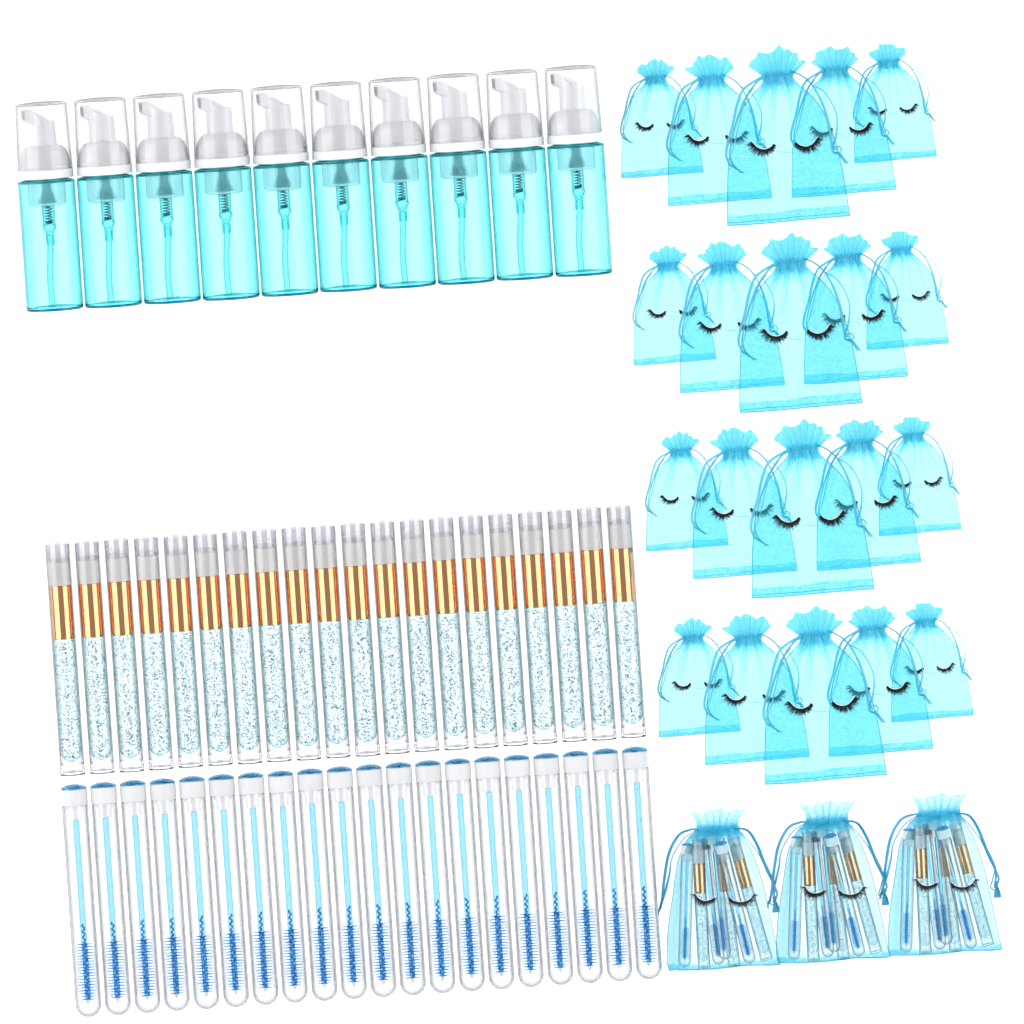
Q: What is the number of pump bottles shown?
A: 10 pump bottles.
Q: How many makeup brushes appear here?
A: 29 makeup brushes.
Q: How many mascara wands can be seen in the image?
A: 32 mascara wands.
